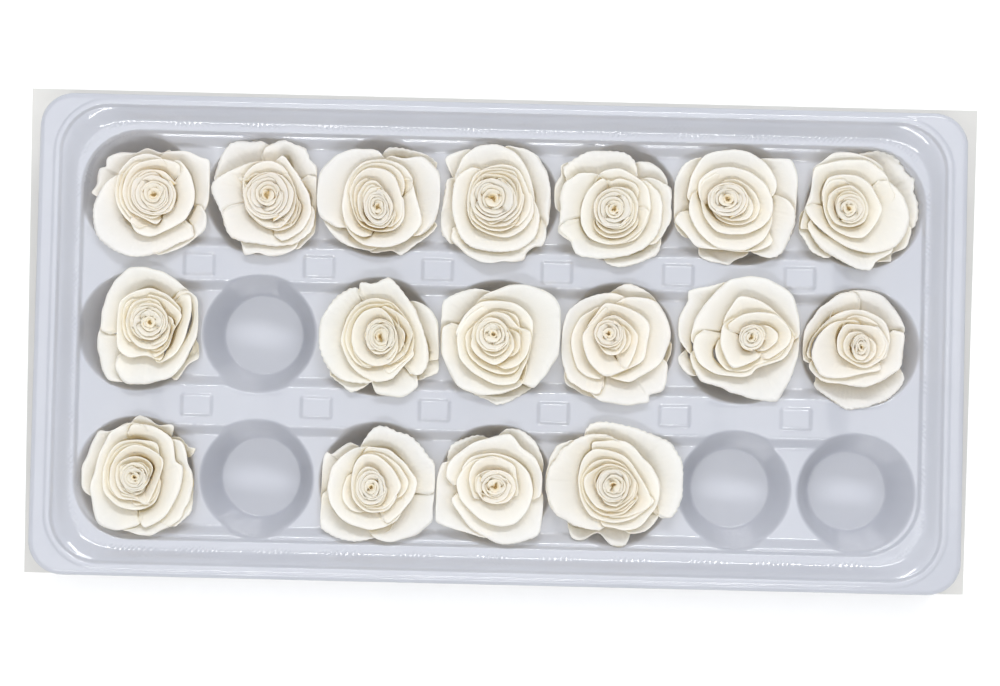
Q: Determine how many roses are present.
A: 17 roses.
